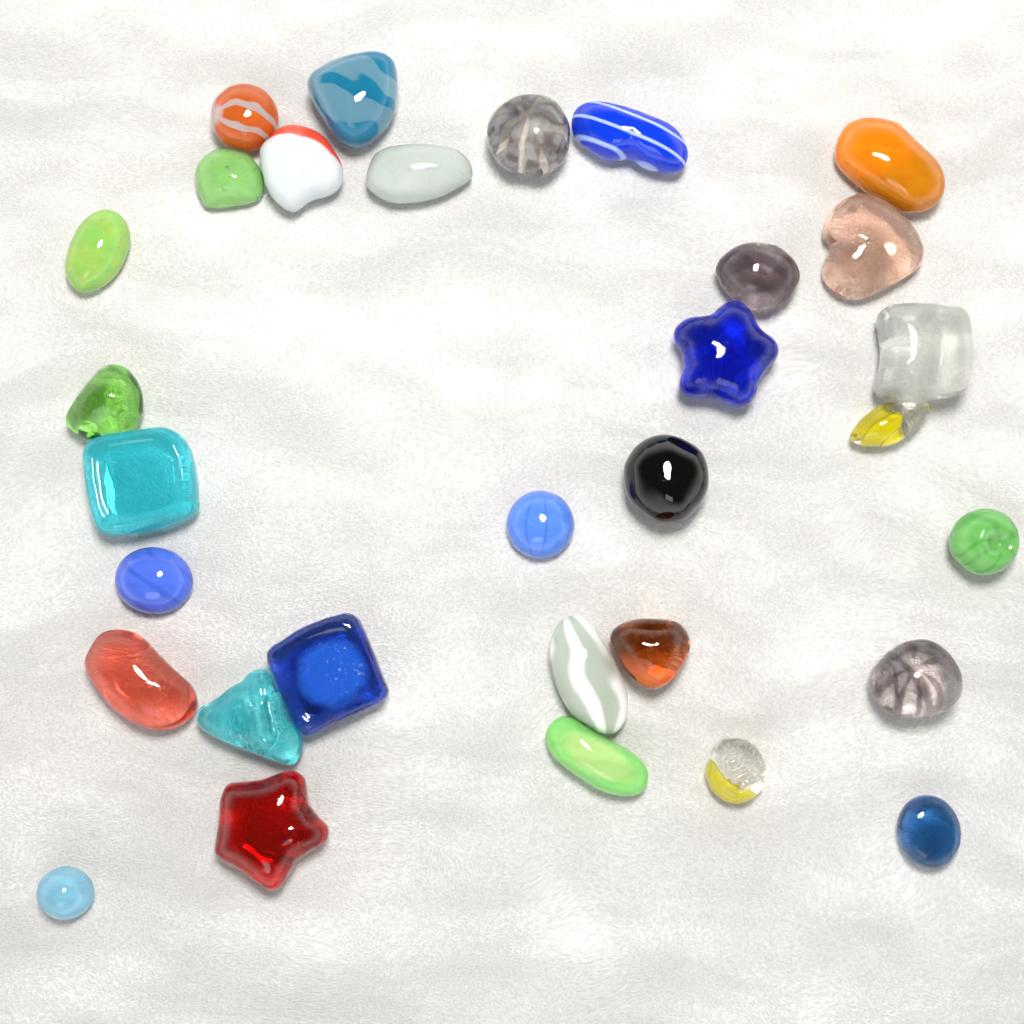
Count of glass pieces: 31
